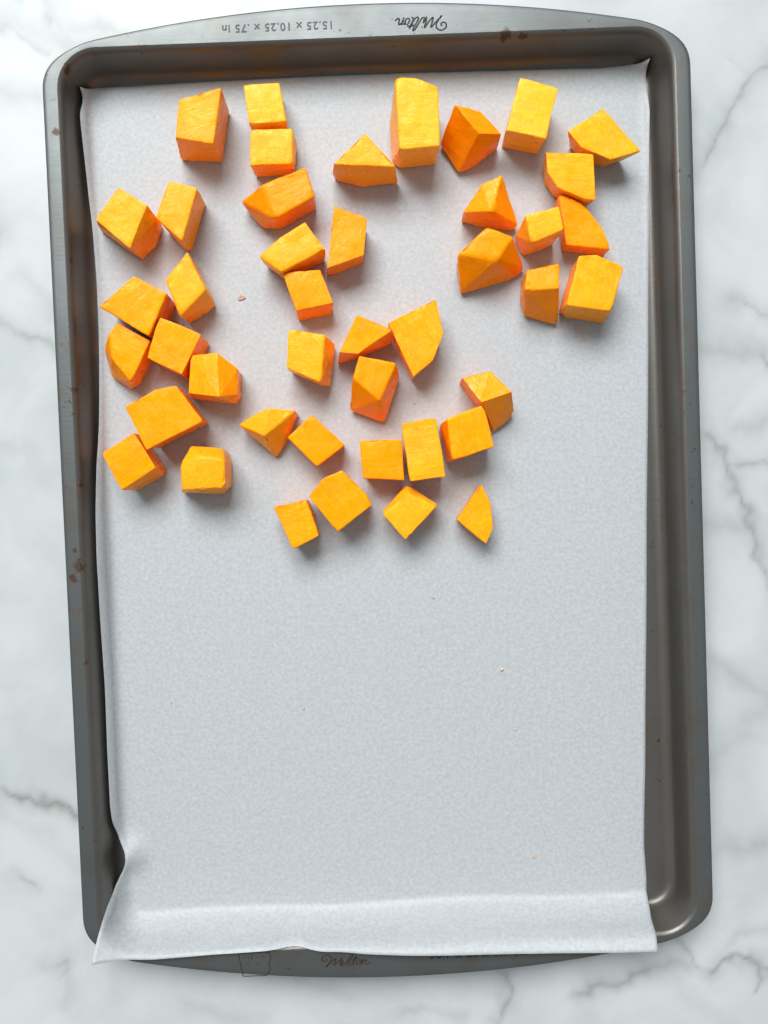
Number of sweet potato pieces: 43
